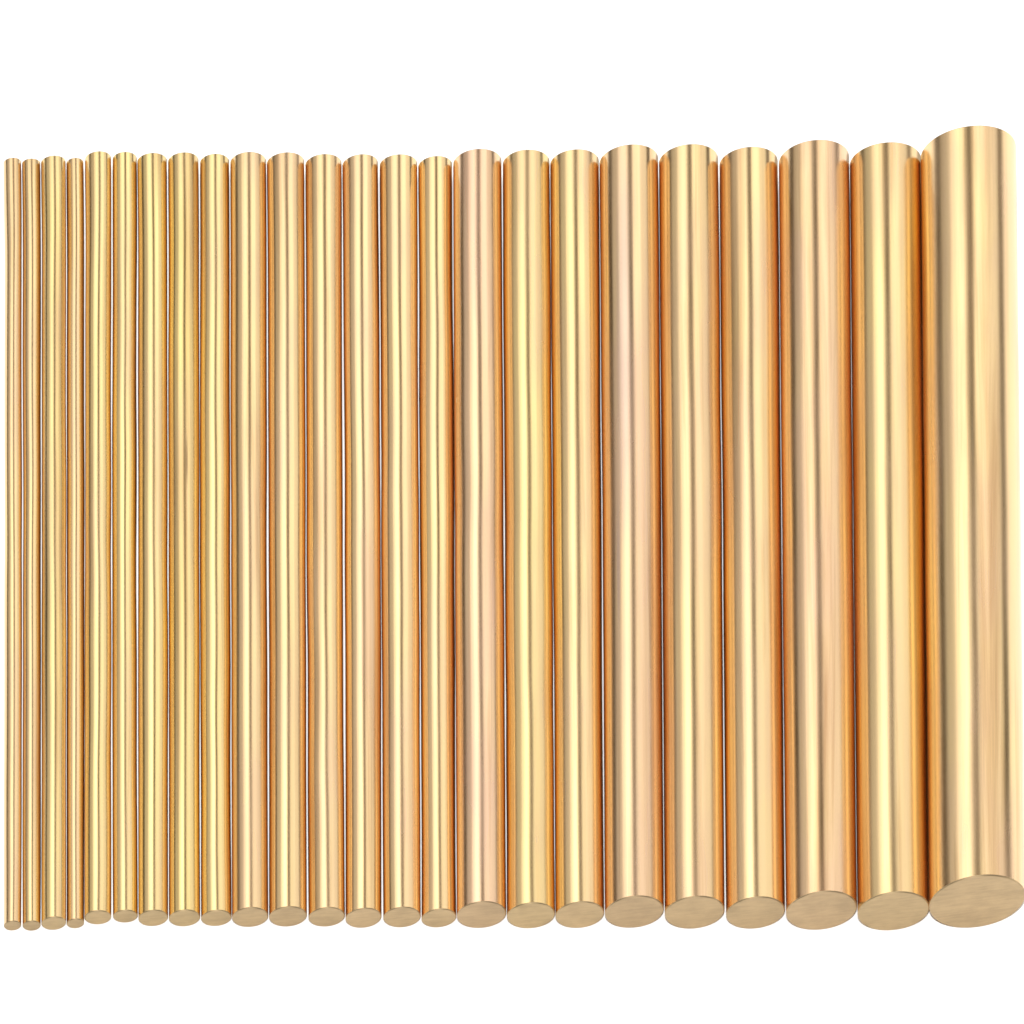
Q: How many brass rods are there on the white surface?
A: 24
